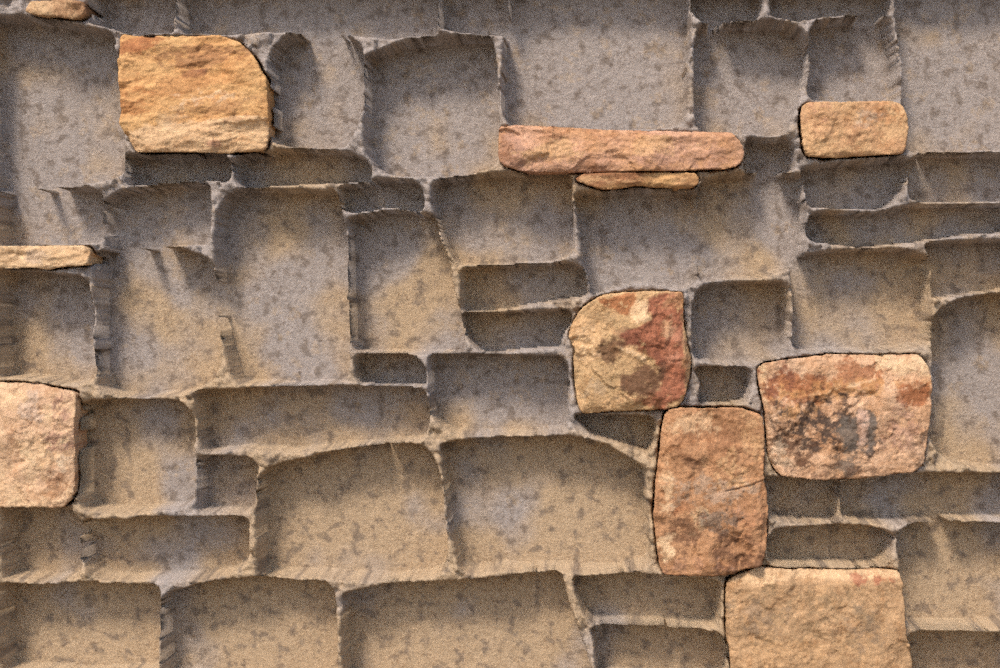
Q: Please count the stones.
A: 11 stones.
